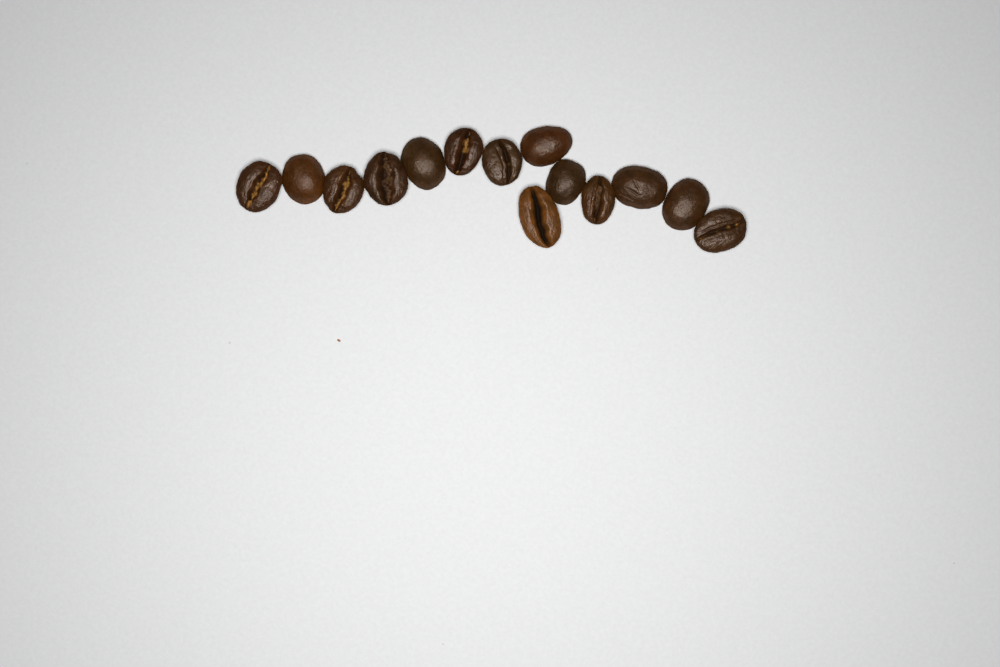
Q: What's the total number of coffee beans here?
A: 14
